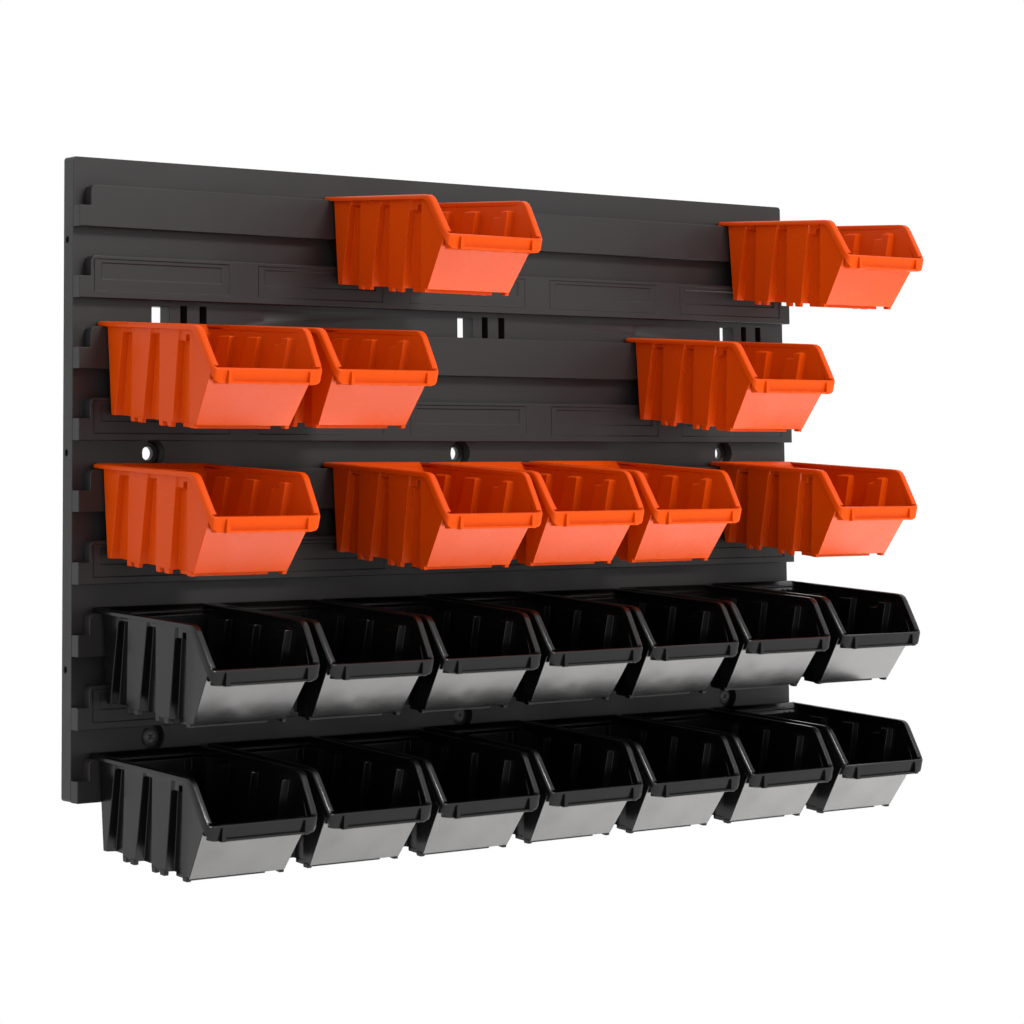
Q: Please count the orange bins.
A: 10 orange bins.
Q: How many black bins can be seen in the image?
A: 14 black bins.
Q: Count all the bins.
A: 24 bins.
